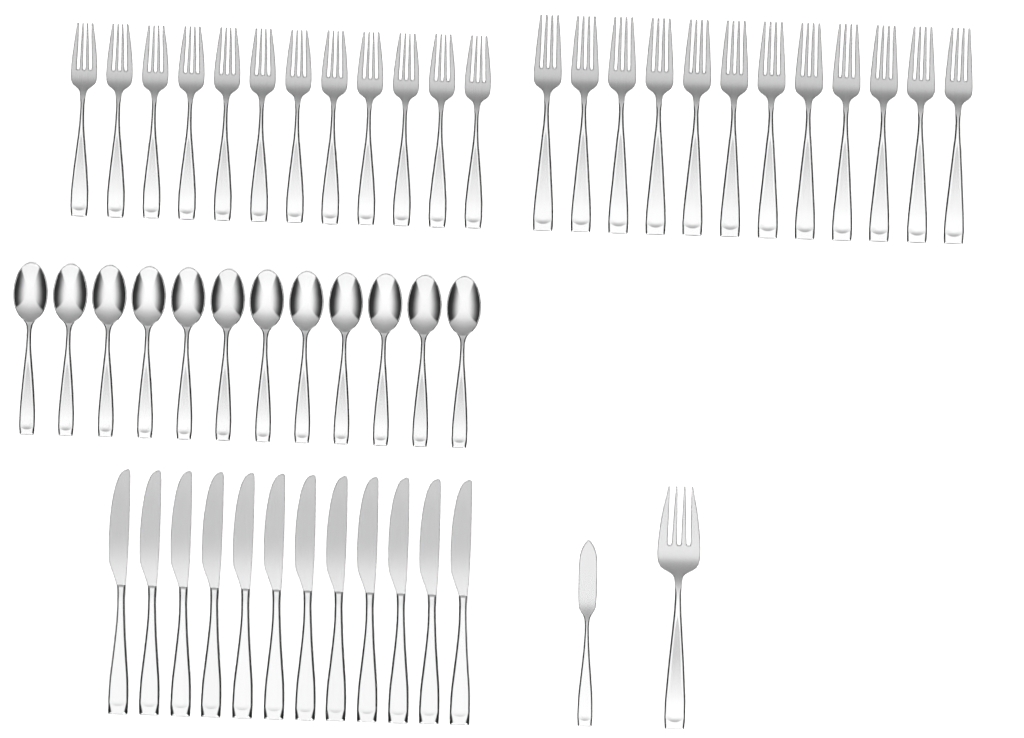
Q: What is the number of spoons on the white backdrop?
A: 12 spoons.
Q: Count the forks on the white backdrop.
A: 25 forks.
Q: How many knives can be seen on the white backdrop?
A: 13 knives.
